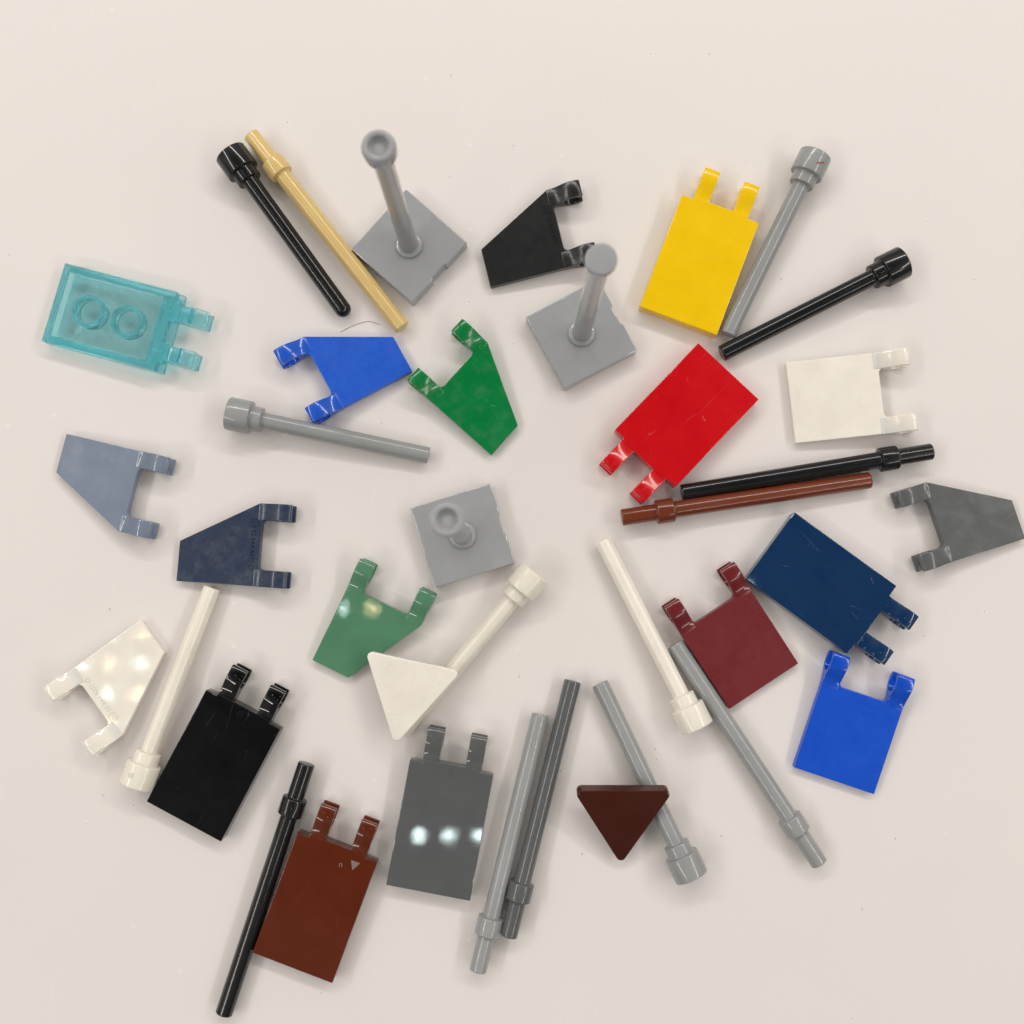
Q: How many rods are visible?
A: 15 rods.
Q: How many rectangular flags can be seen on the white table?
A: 10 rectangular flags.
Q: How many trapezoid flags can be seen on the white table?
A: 8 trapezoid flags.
